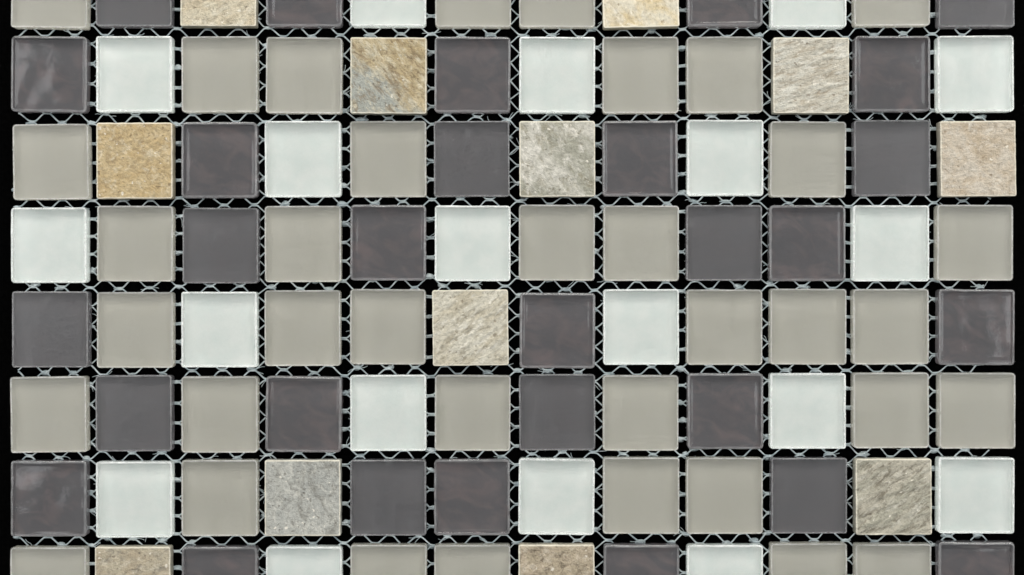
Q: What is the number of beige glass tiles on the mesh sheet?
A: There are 36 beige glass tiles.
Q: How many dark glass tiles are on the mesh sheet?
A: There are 29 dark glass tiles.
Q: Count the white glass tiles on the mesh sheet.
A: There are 19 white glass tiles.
